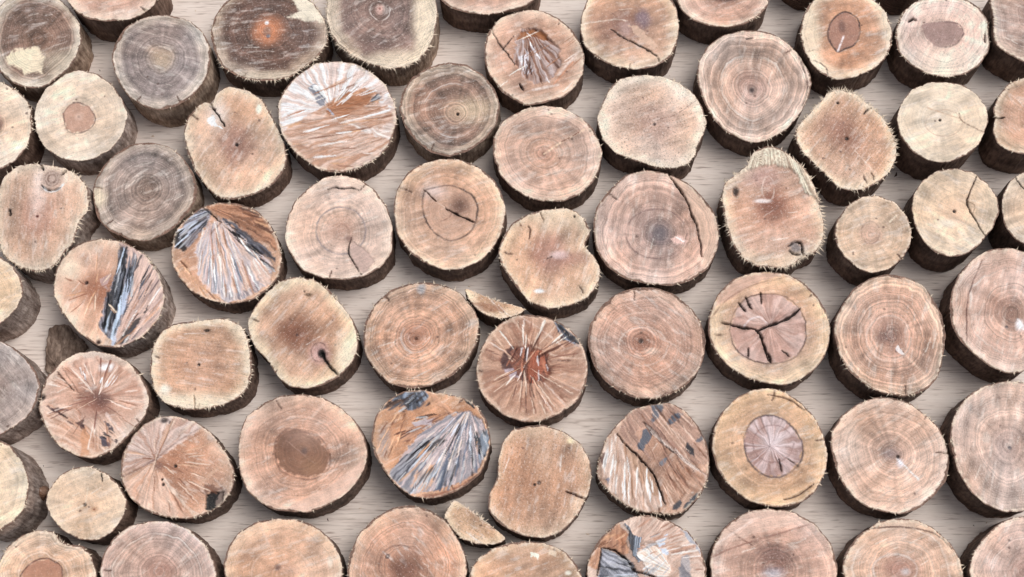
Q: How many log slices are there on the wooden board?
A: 65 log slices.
